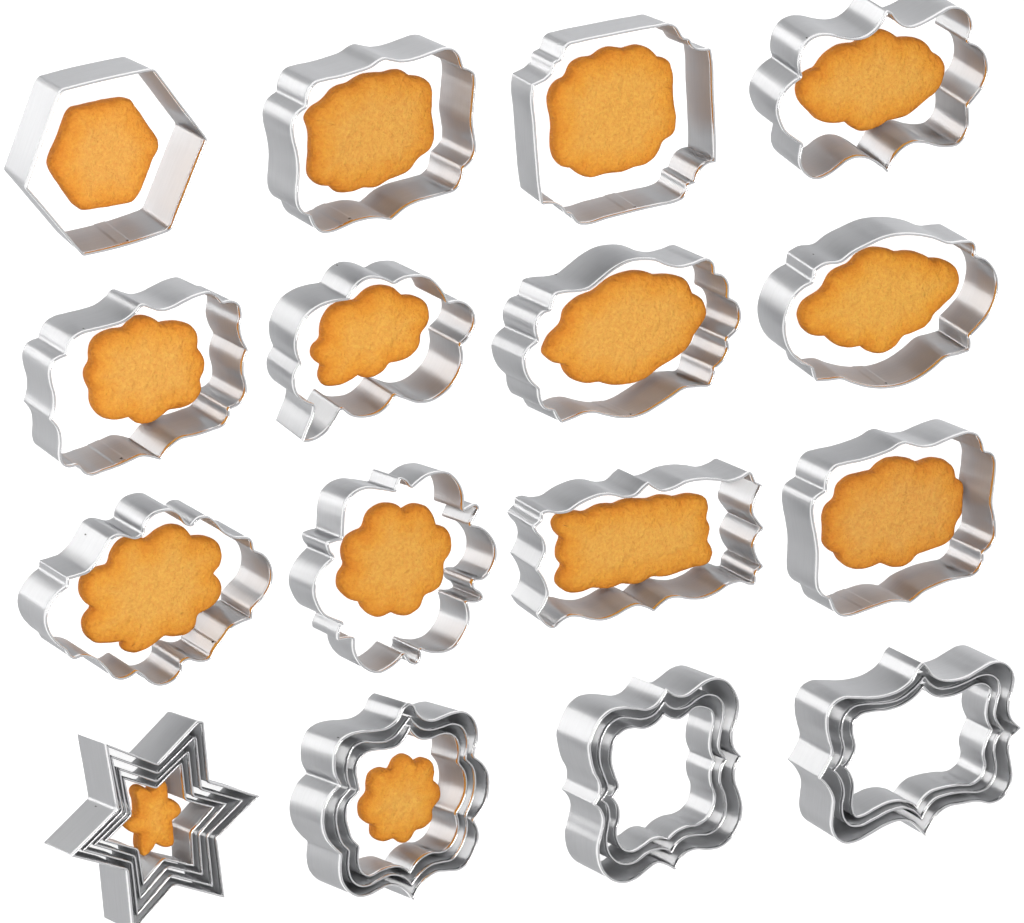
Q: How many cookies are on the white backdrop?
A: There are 14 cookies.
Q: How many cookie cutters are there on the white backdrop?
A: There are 25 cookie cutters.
